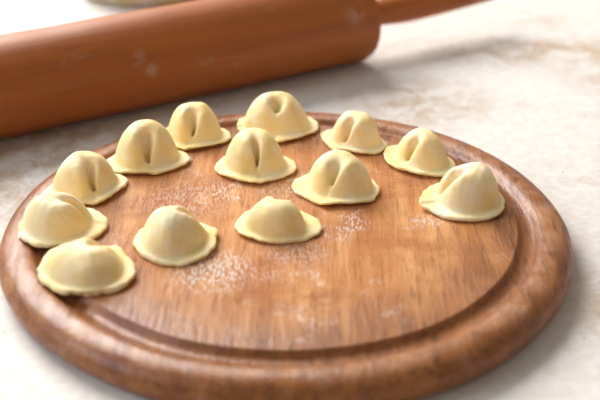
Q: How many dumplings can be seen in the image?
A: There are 13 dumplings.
